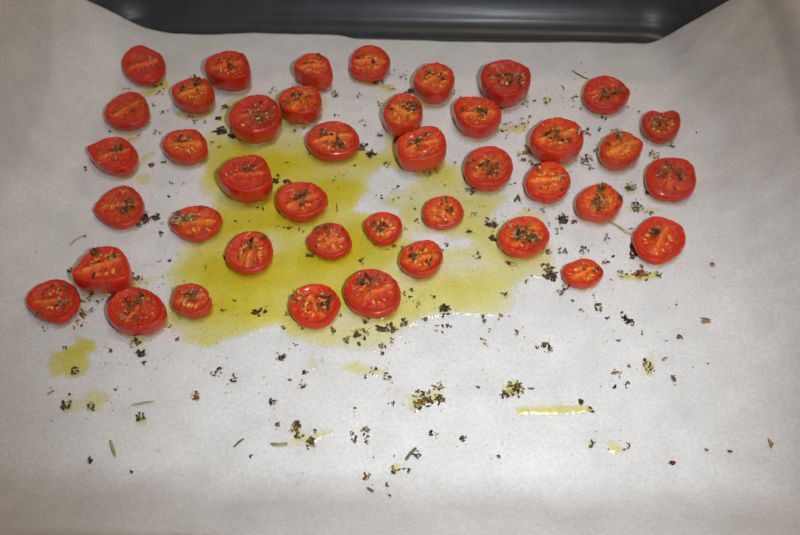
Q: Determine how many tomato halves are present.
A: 42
